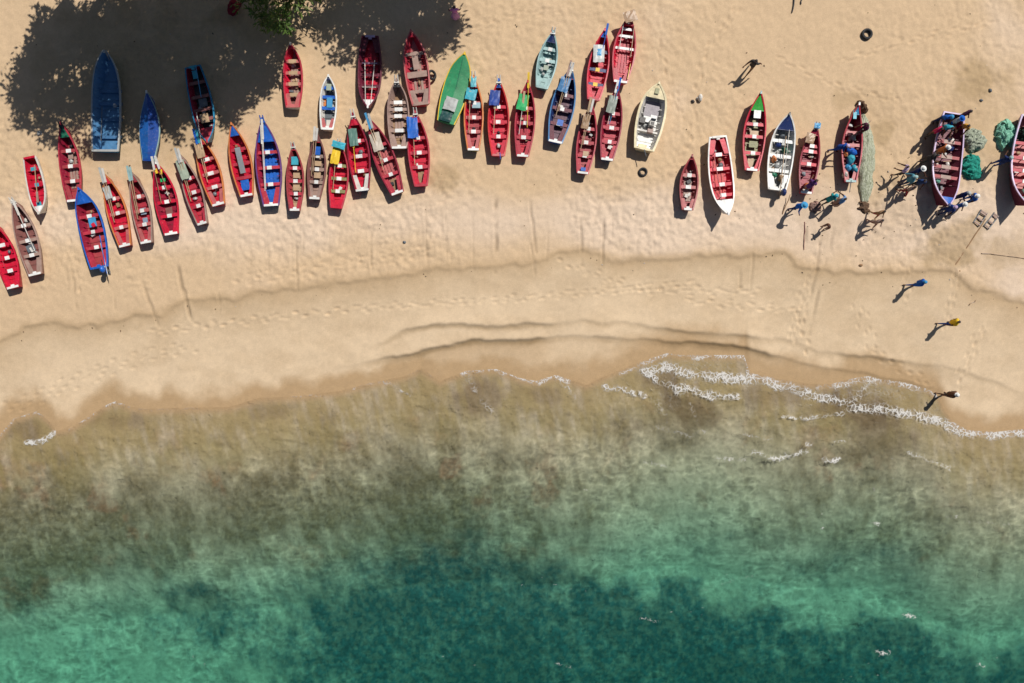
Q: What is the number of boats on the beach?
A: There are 45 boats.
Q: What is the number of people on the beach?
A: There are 32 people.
